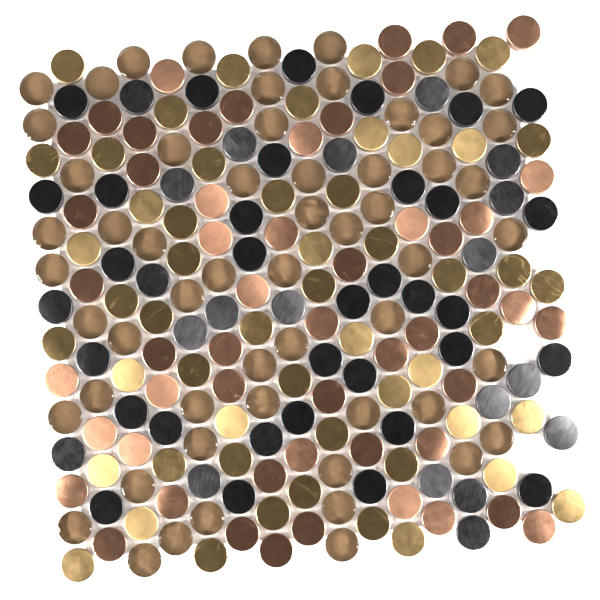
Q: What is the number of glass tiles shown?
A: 57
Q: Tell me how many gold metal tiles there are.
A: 54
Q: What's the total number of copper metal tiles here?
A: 53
